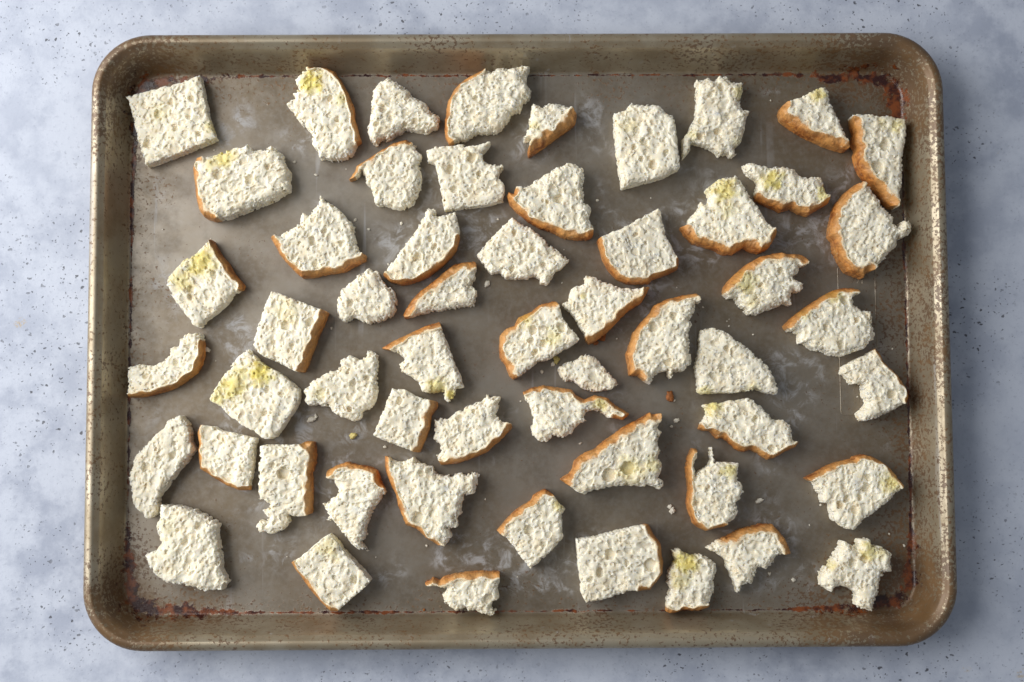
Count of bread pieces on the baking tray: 56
